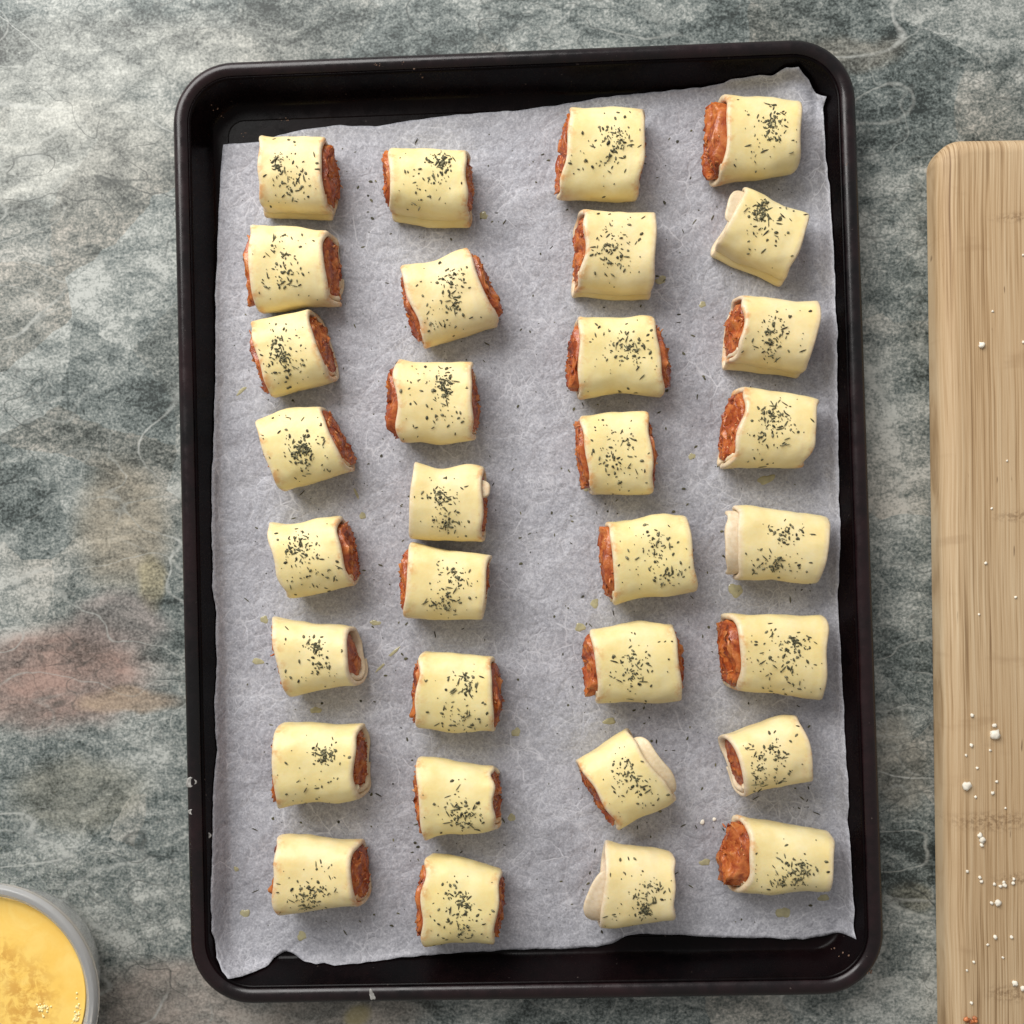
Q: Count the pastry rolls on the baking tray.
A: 32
